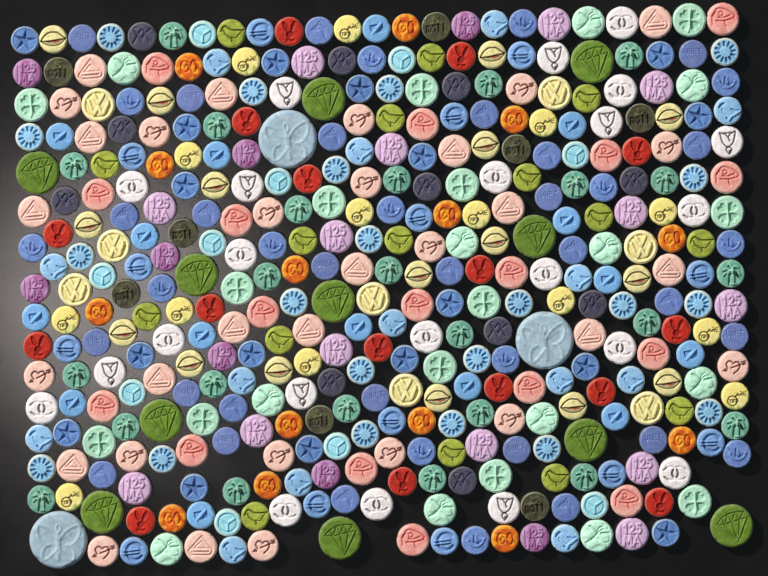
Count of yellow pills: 38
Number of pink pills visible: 48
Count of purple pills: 22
